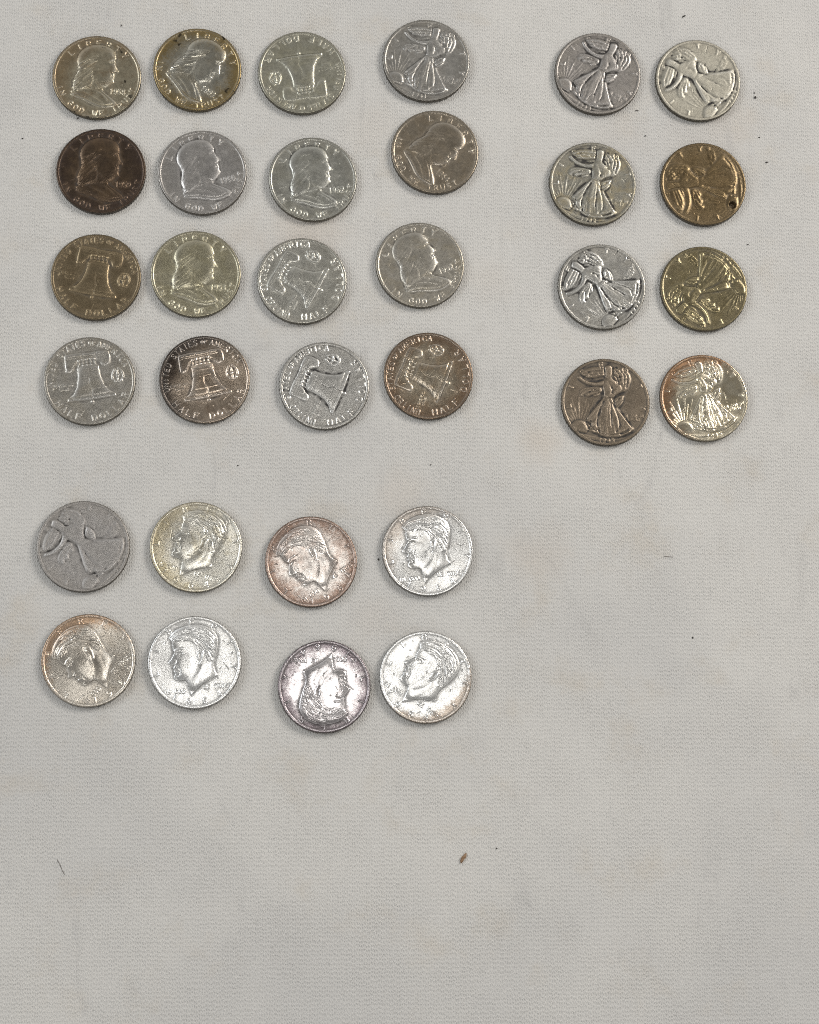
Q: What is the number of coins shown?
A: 32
